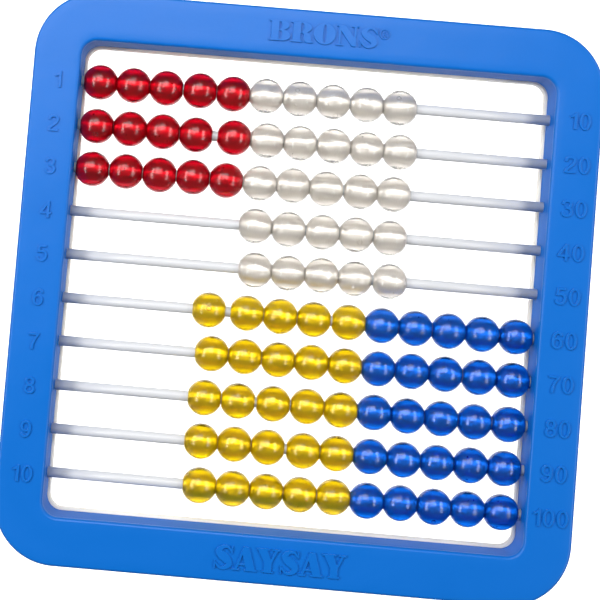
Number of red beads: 15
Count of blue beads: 25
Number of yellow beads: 25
